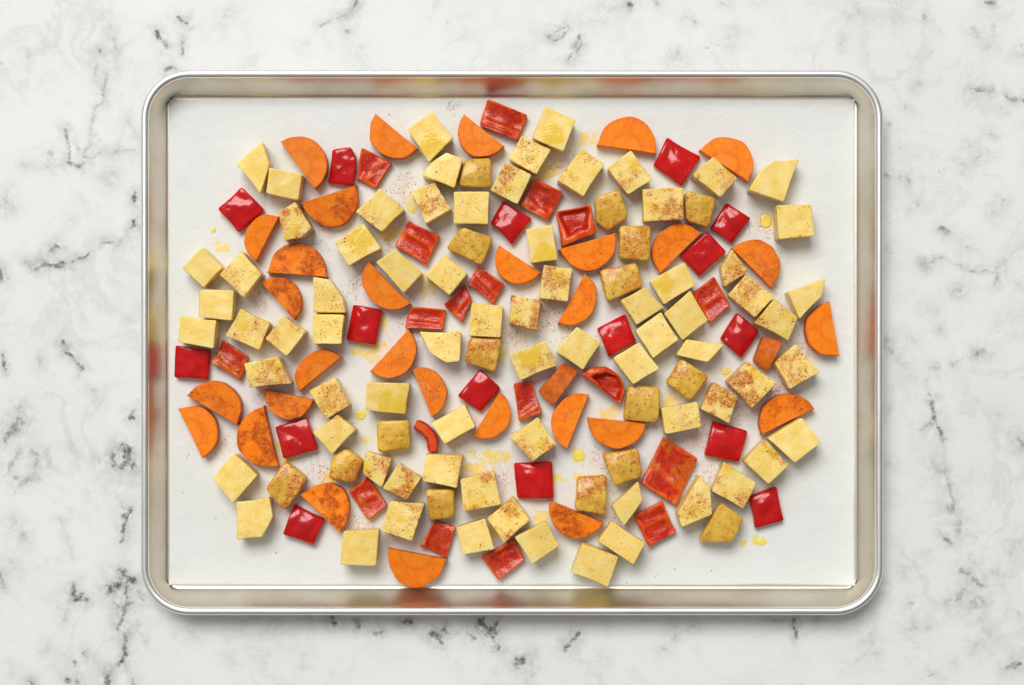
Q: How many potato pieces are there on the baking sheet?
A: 89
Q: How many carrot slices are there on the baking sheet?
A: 32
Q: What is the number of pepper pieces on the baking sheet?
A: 34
